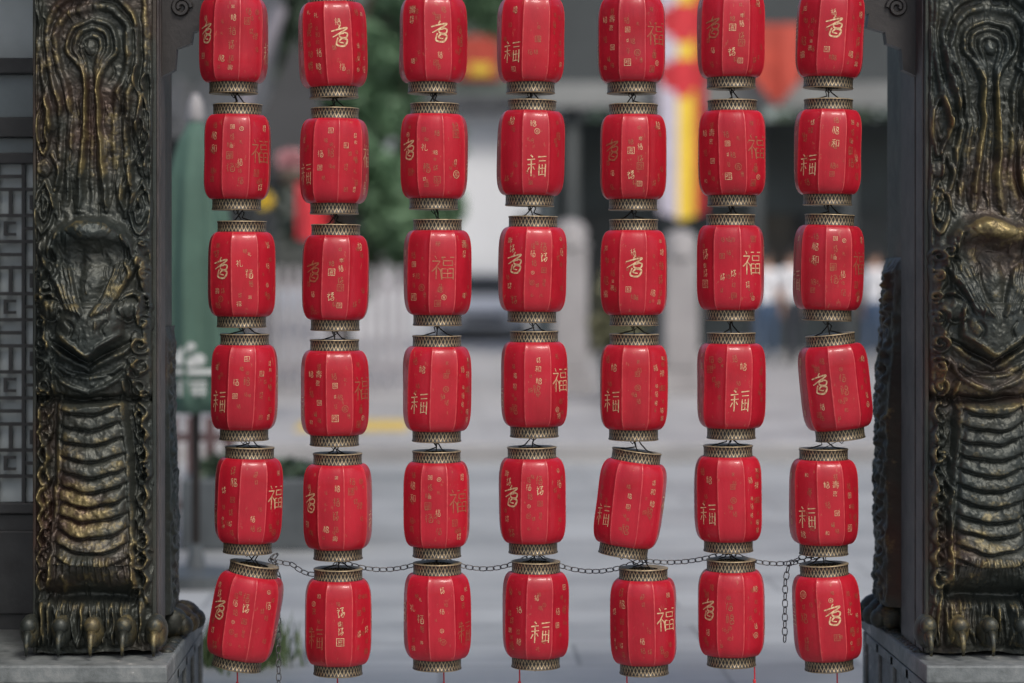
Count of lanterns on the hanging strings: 42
